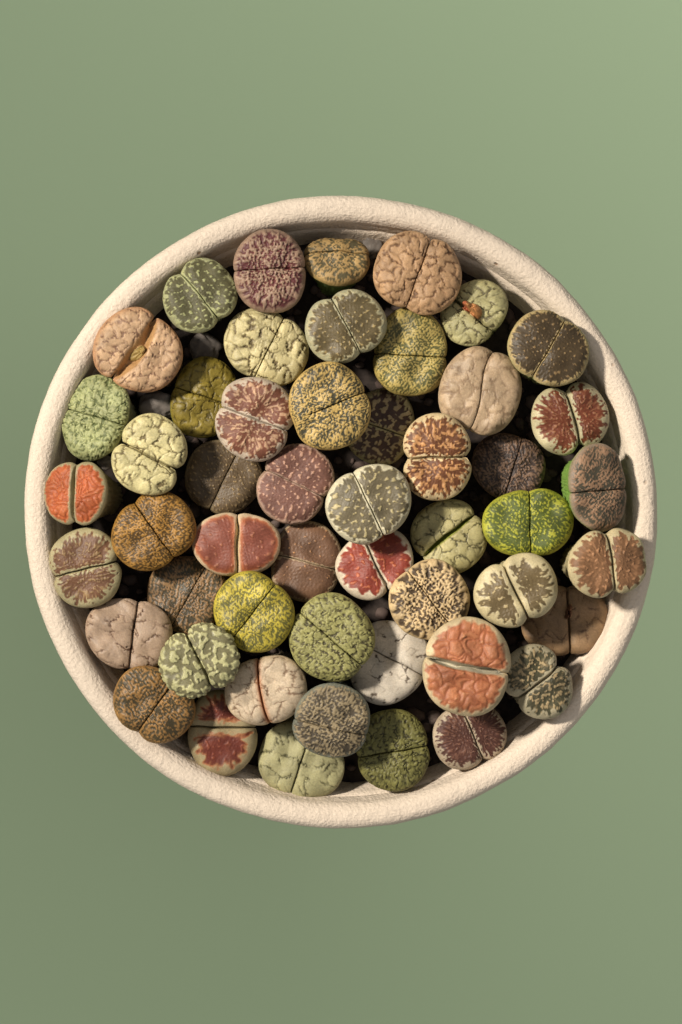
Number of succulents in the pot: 51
